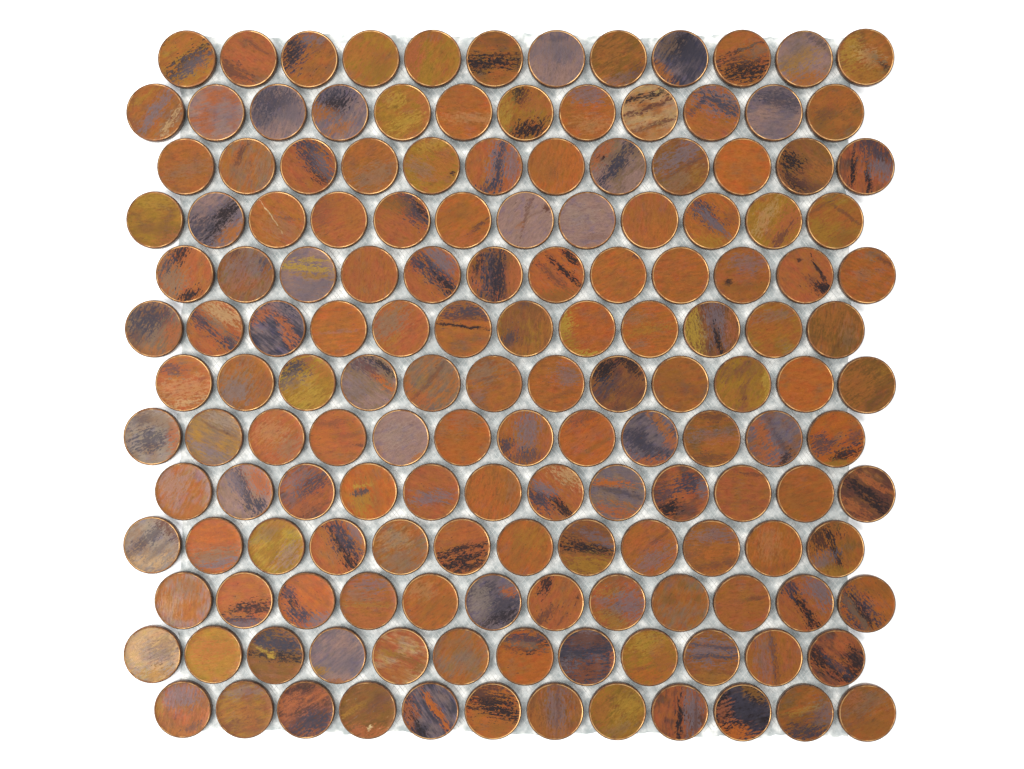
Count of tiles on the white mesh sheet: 156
